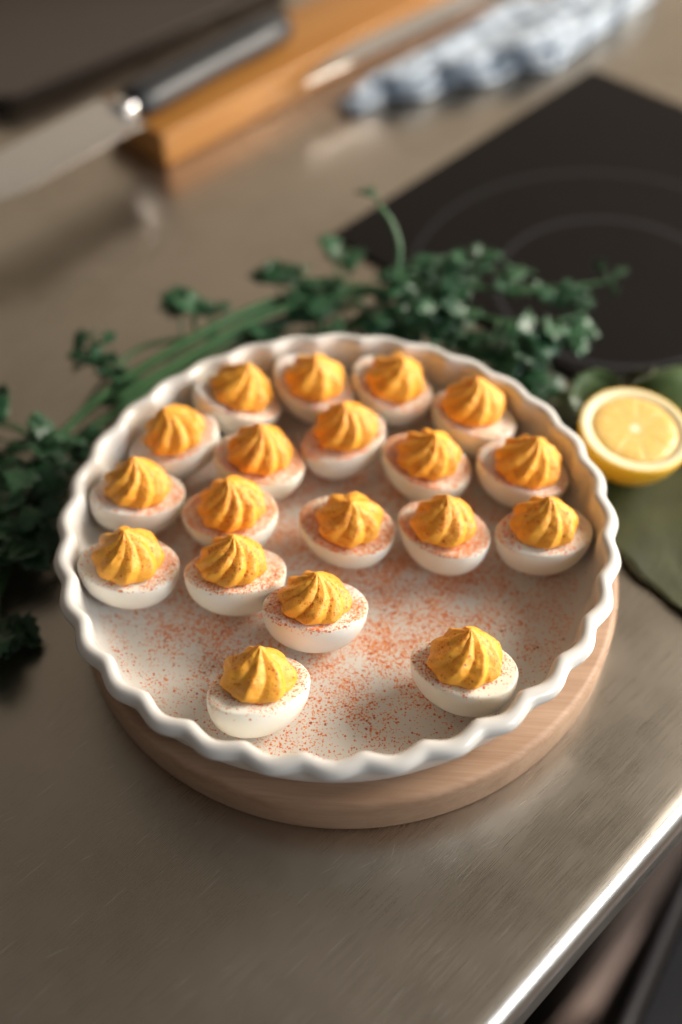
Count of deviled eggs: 19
